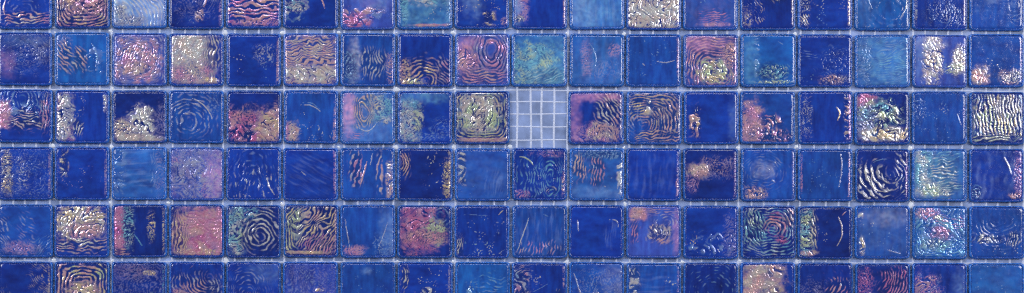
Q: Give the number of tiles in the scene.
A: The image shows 107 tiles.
